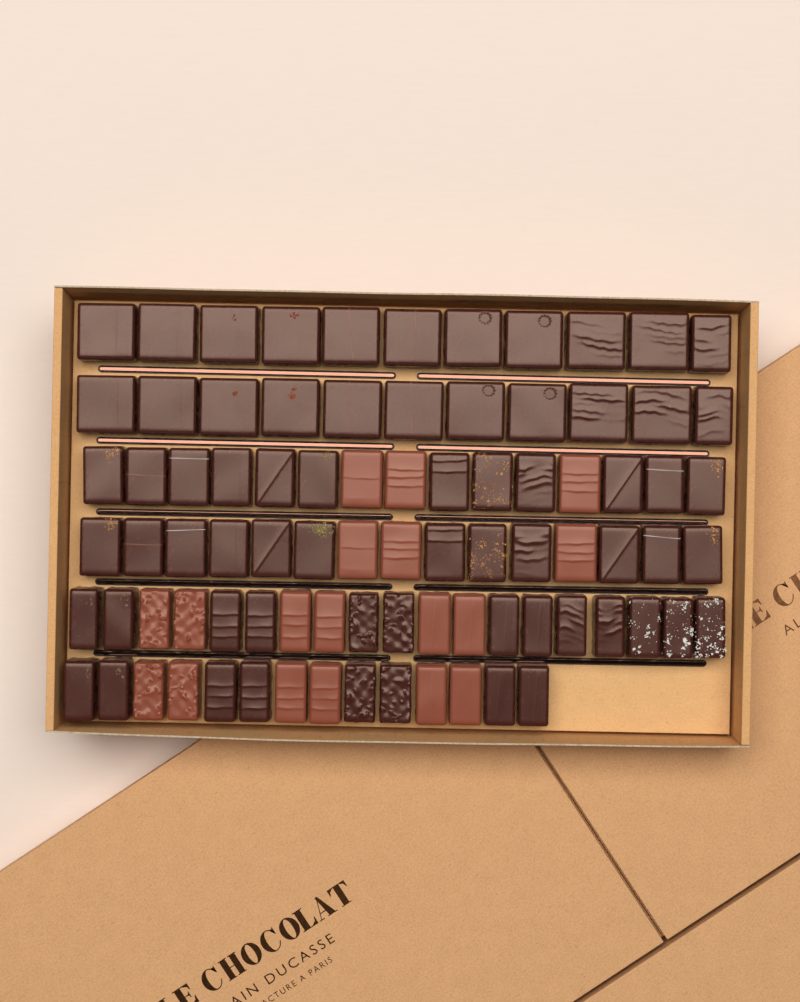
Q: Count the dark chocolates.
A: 67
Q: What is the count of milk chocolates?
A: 18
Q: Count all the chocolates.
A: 85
